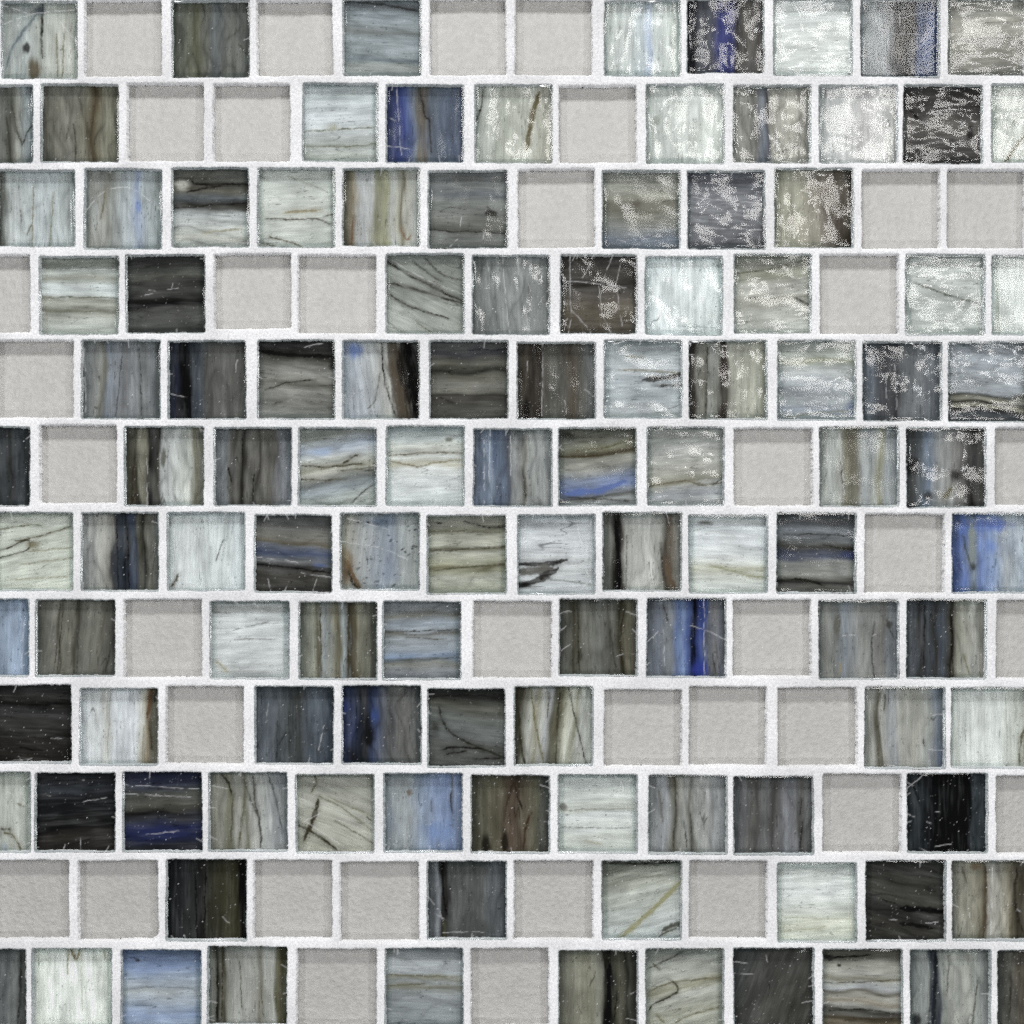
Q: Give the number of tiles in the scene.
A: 113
